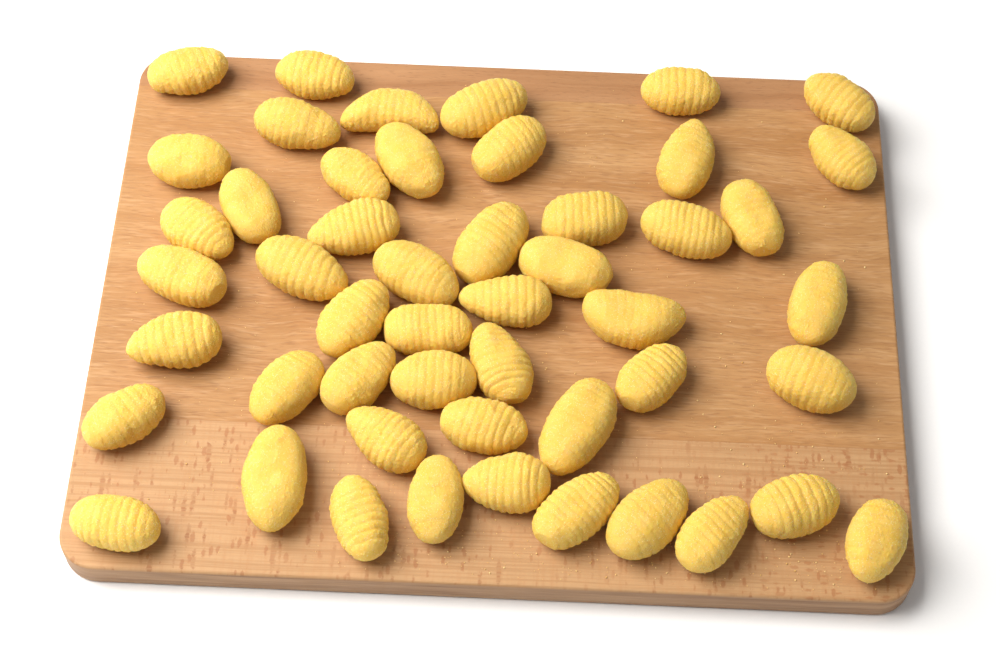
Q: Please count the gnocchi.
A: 50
